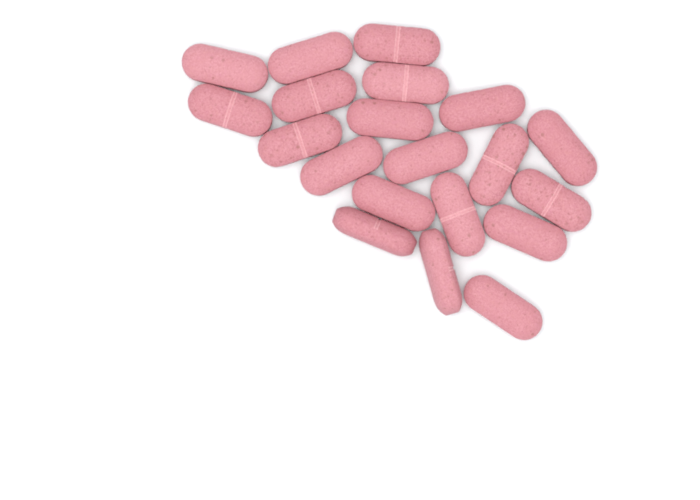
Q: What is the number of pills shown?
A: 20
